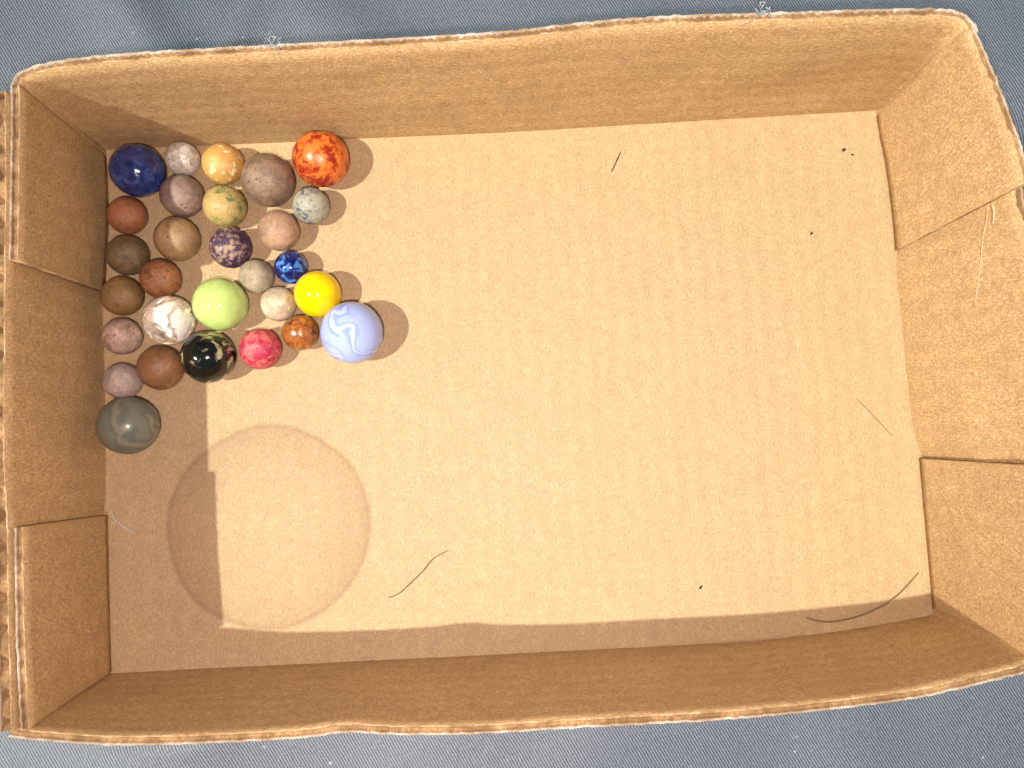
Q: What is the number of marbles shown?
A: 29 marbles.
